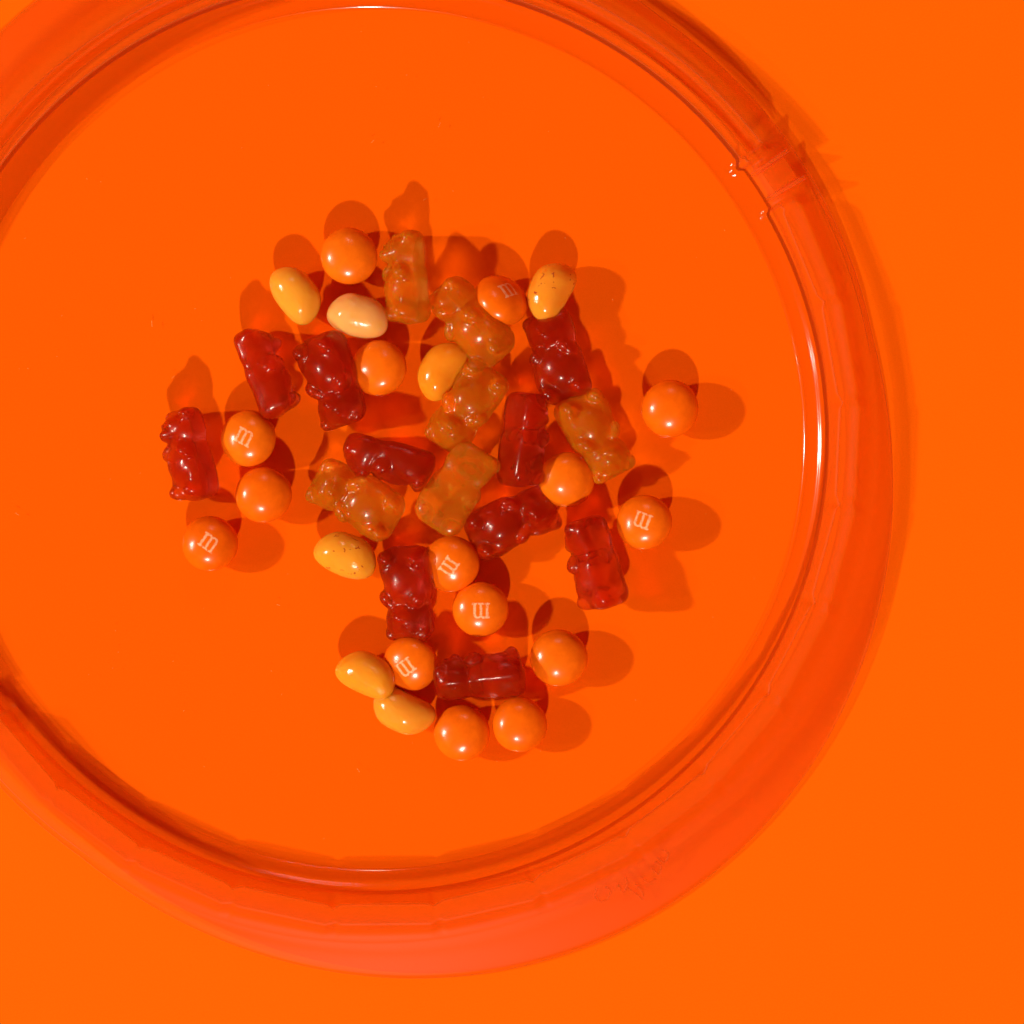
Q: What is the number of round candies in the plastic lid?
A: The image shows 15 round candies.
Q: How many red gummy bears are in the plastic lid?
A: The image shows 10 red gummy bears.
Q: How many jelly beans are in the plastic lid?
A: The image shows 7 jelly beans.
